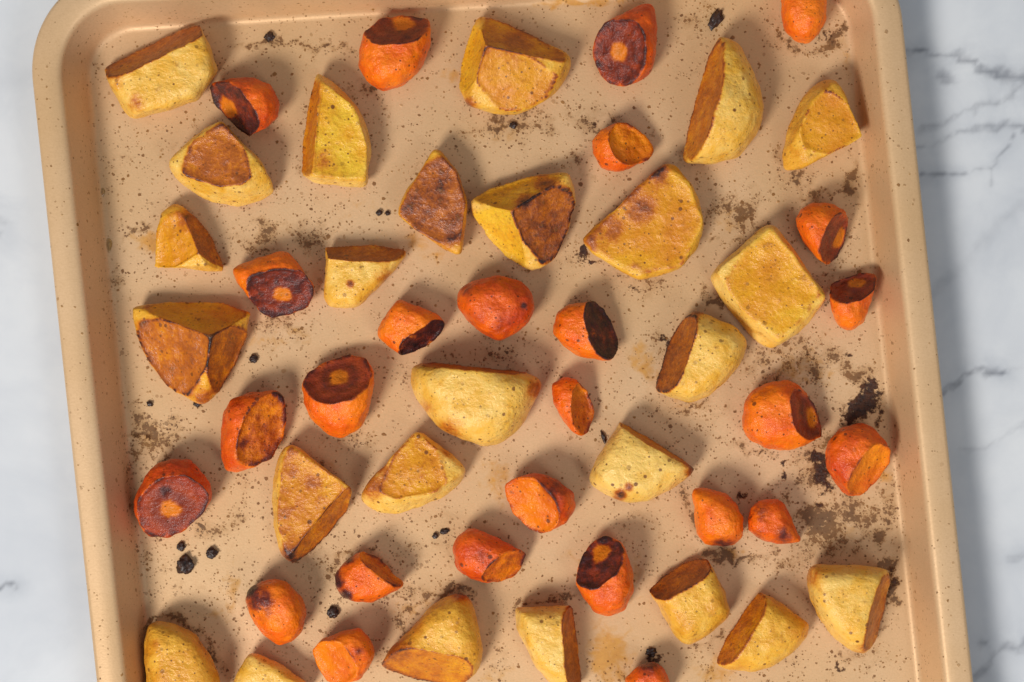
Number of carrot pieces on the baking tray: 26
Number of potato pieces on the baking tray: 25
